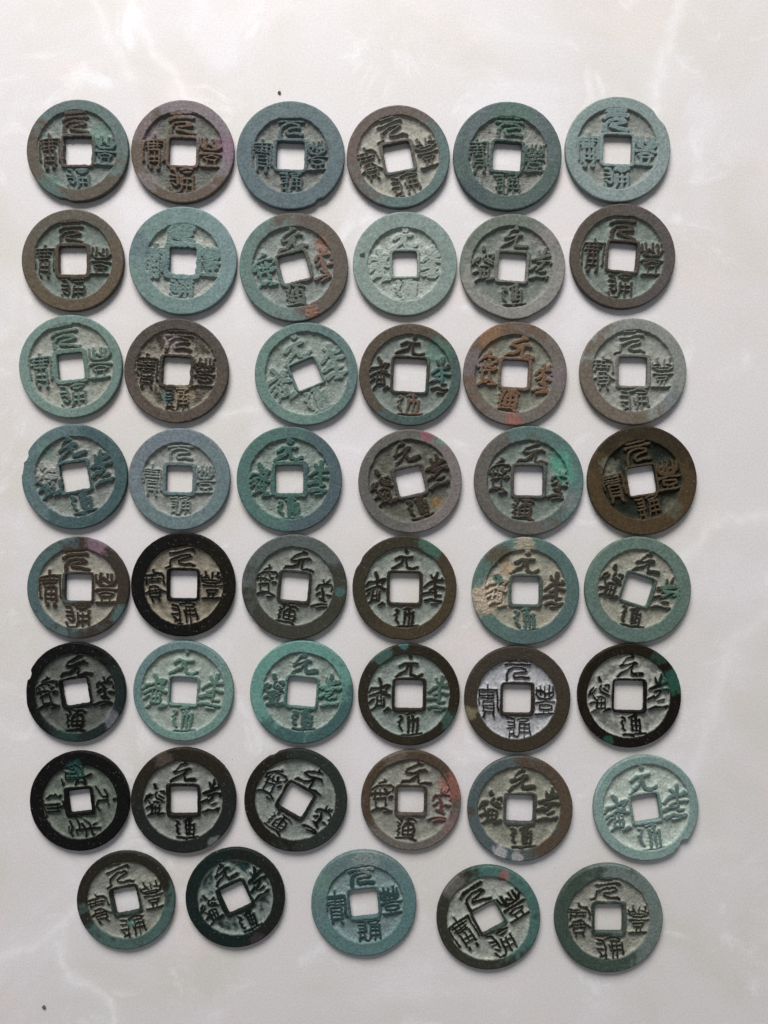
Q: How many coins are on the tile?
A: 47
